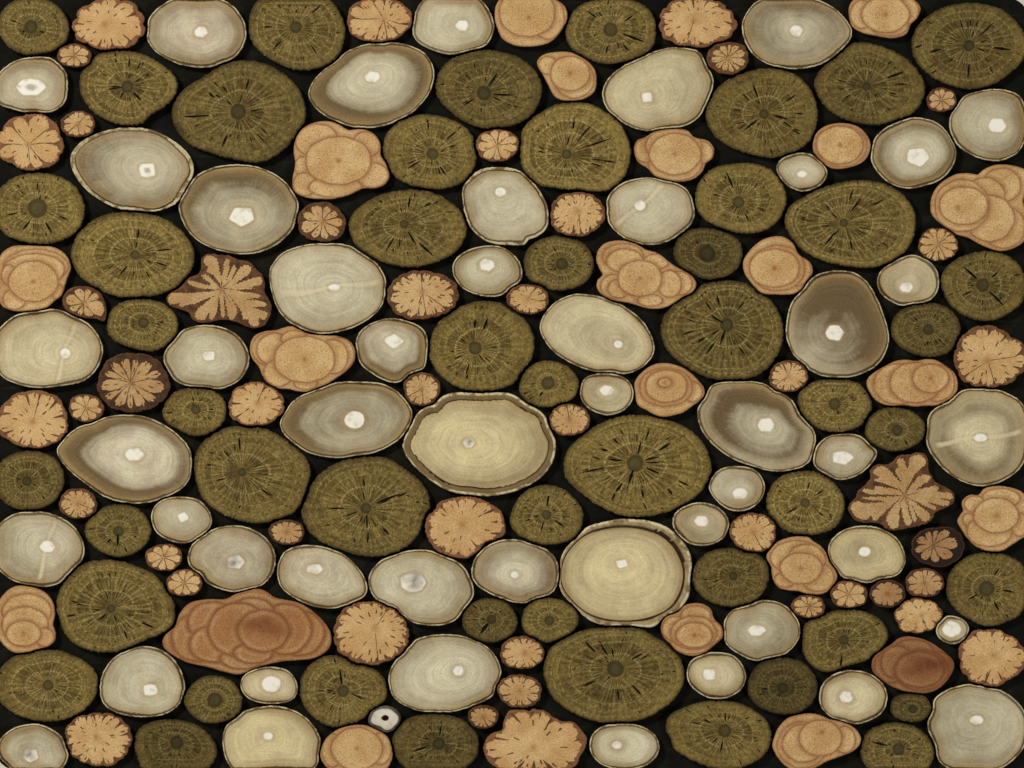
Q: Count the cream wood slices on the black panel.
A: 50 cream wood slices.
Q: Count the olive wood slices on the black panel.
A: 50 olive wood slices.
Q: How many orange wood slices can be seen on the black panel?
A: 65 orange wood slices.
